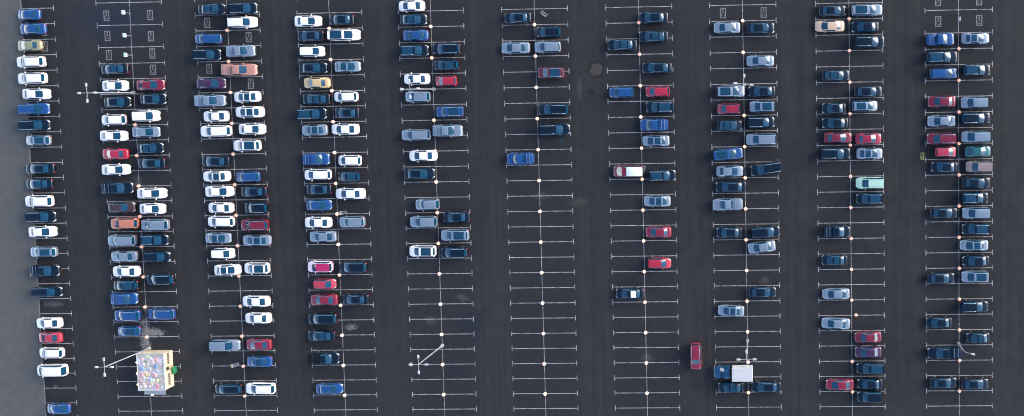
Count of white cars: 46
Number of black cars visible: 95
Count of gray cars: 46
